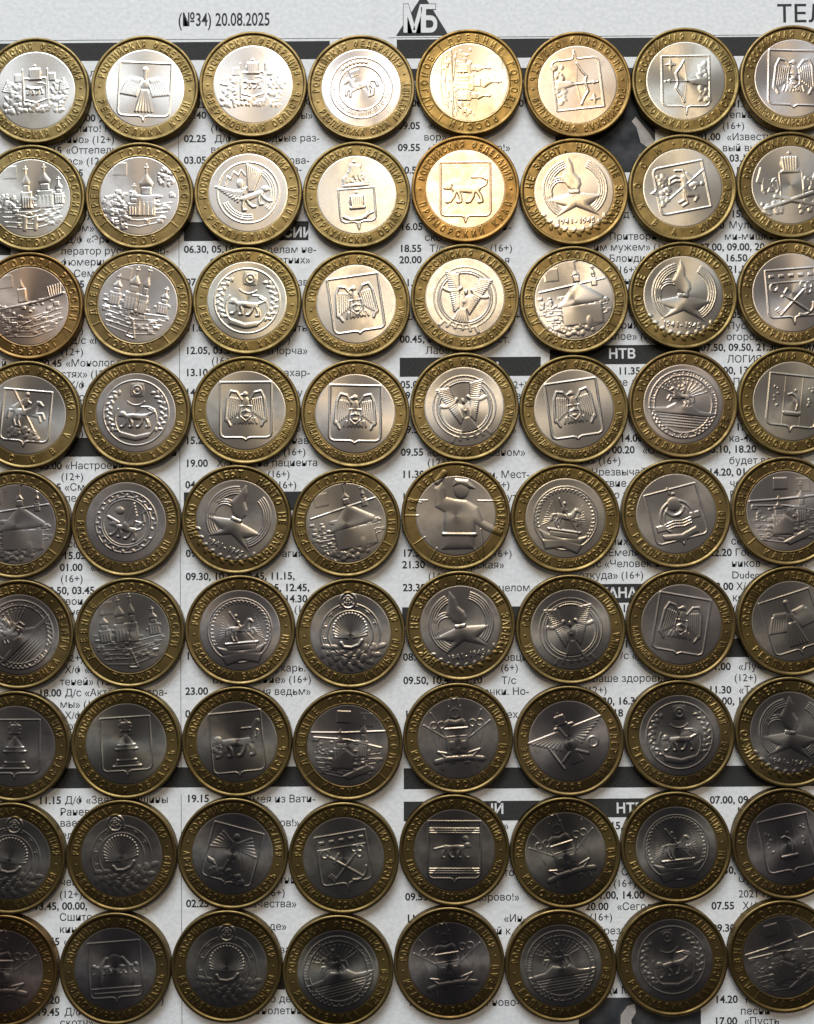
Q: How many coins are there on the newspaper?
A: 72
